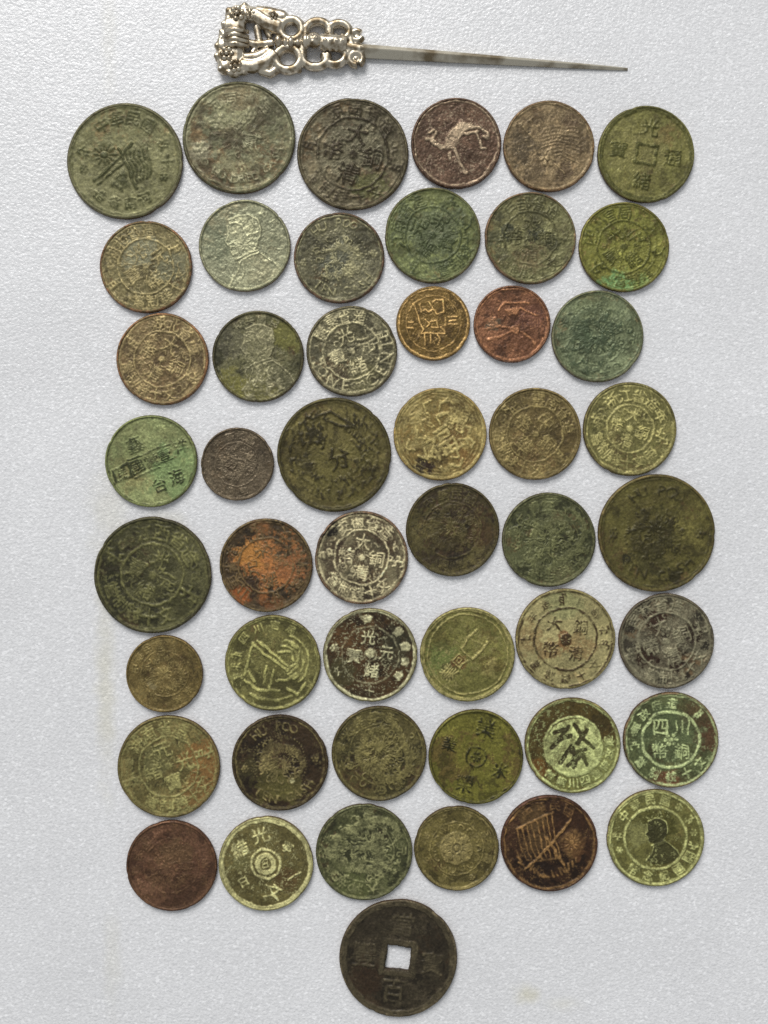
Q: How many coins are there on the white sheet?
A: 49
